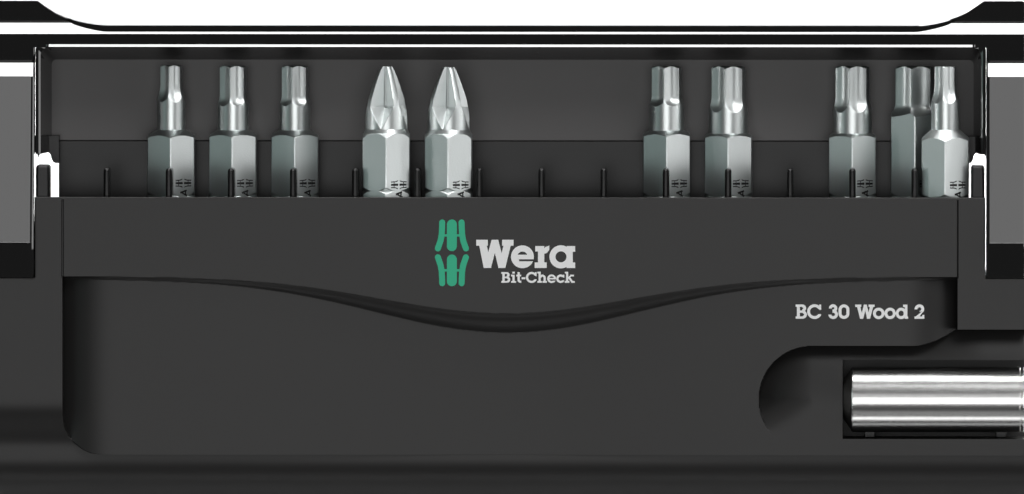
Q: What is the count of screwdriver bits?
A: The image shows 10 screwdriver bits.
